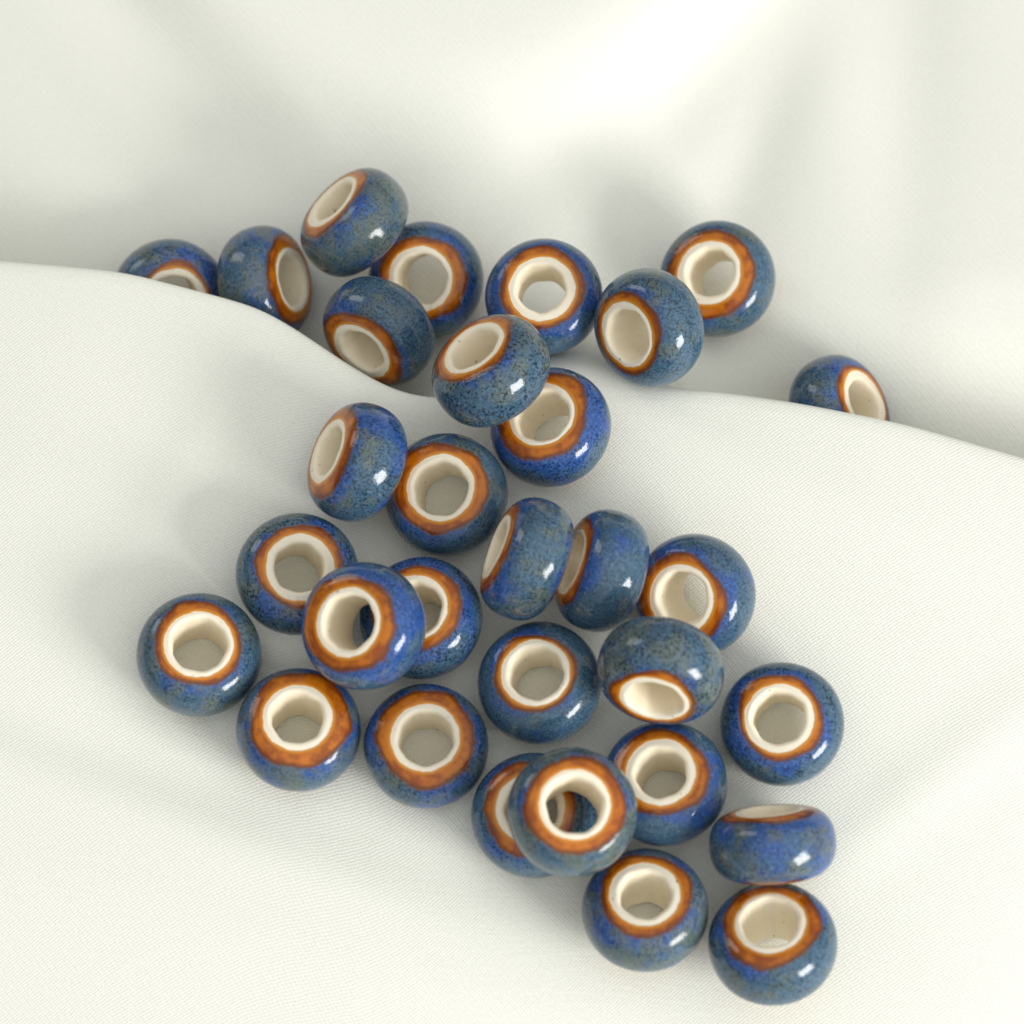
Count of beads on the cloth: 31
